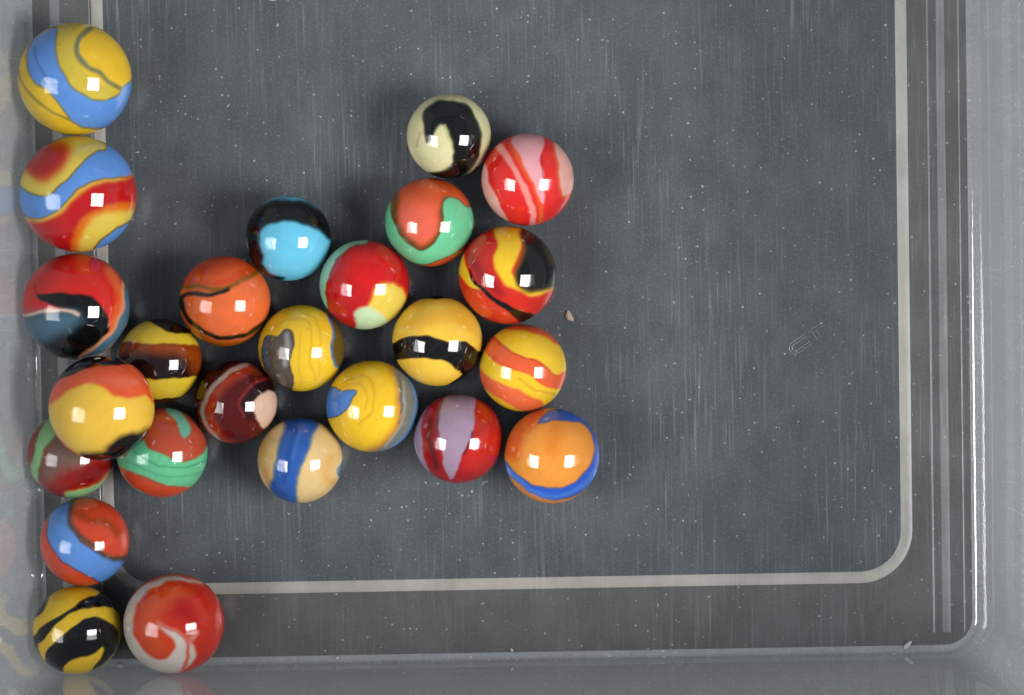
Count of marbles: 25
